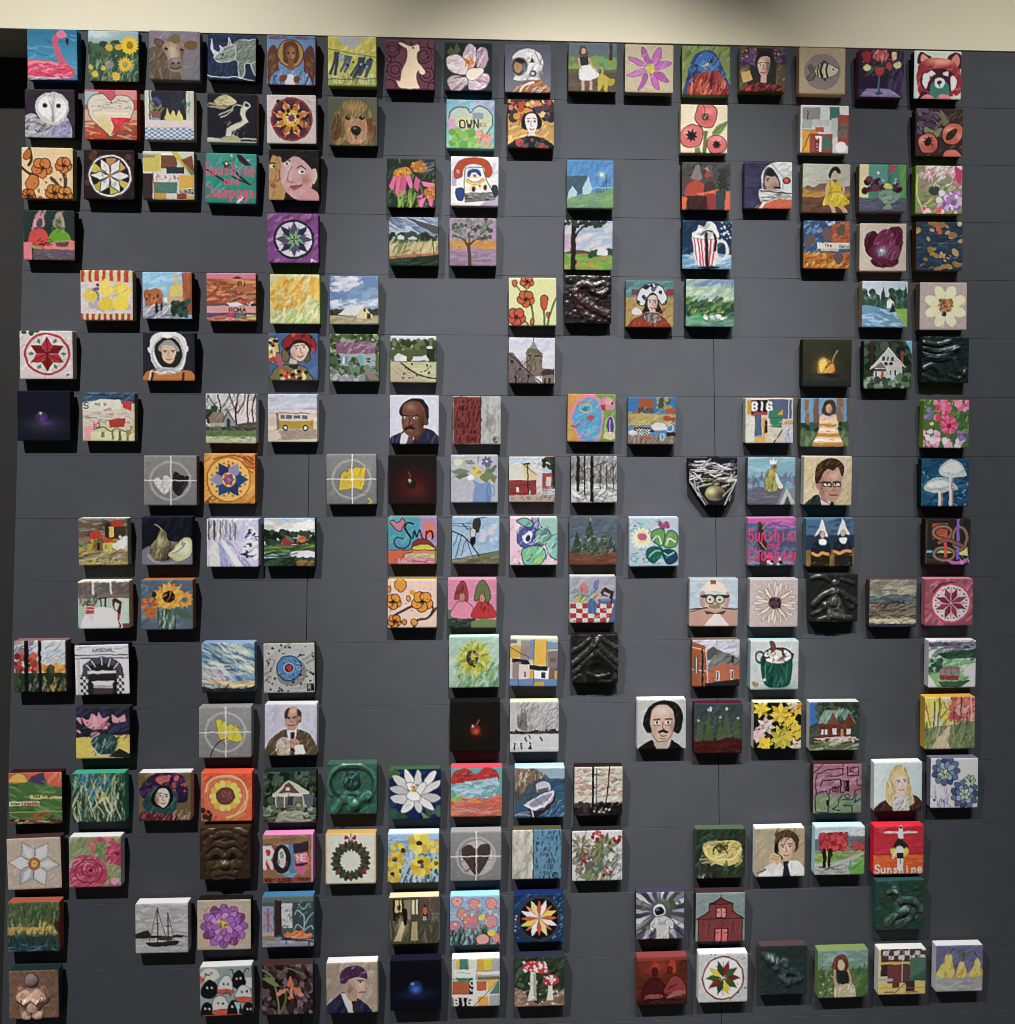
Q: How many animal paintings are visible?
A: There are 10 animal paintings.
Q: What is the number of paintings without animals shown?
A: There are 172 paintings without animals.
